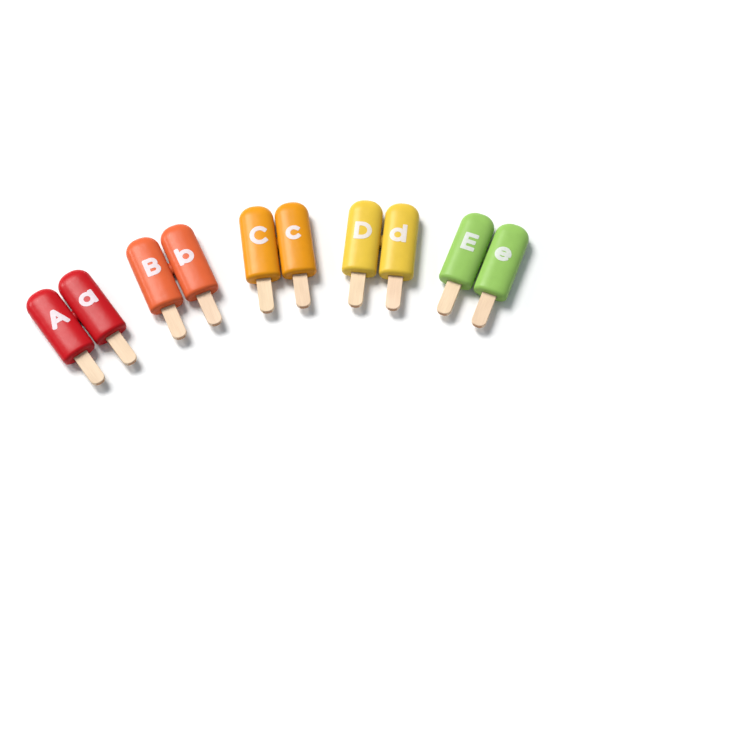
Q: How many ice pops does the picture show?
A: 10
